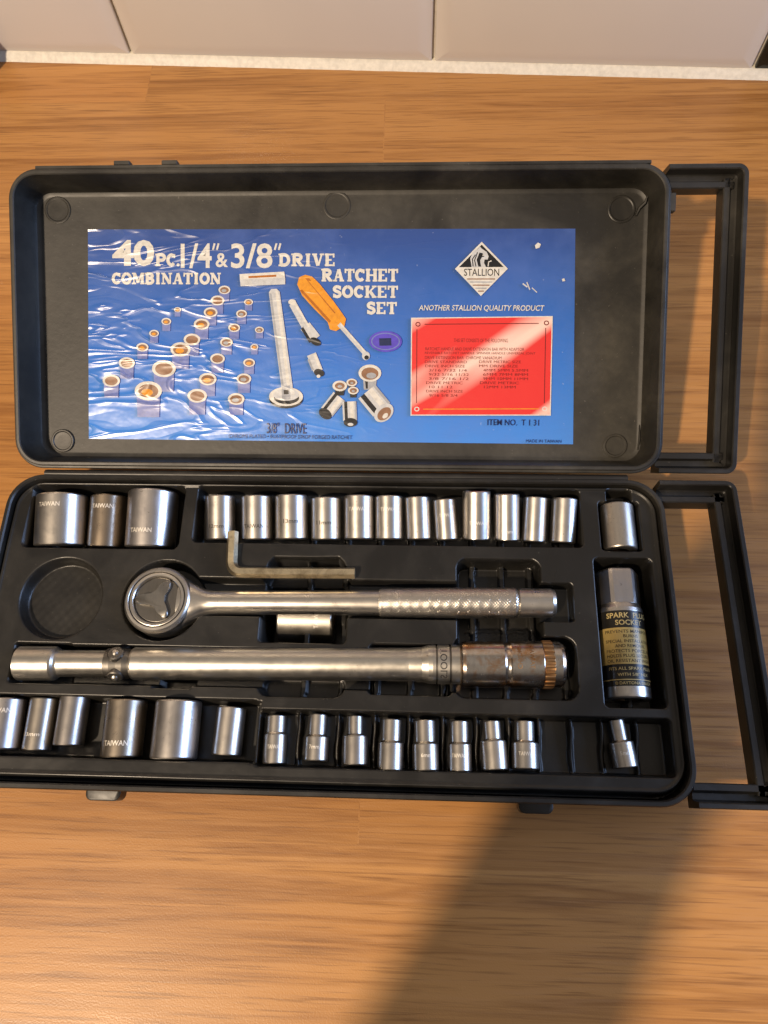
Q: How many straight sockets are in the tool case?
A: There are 23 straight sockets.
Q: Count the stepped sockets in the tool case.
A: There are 9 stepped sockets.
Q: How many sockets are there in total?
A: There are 32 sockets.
